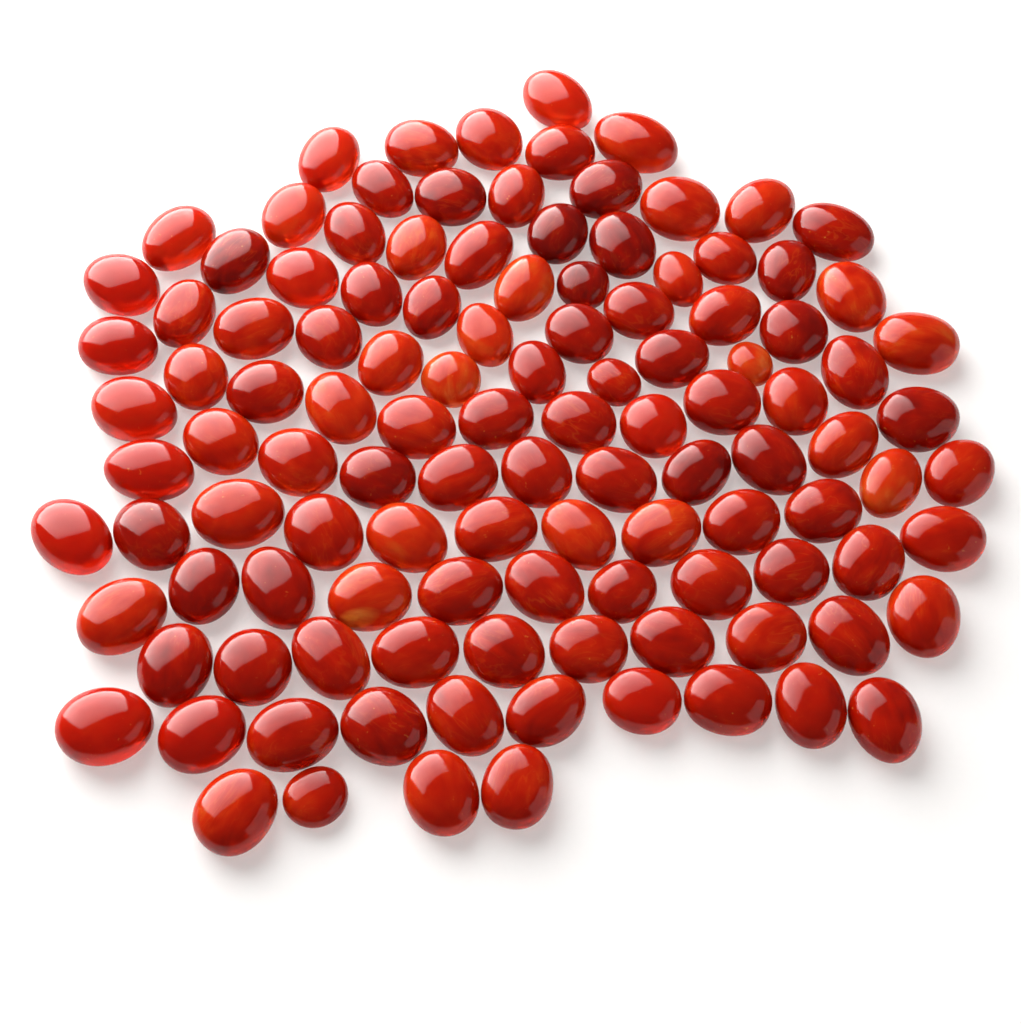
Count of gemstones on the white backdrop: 116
